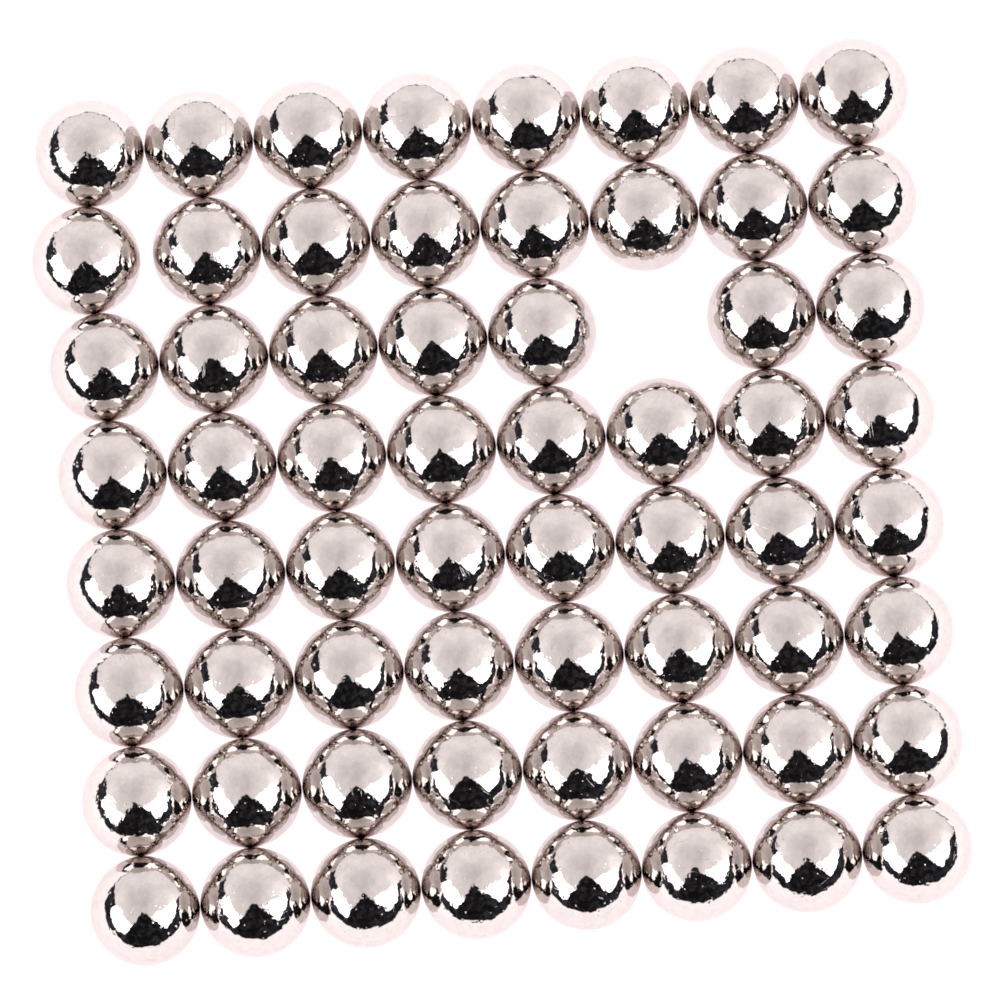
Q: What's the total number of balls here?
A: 63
